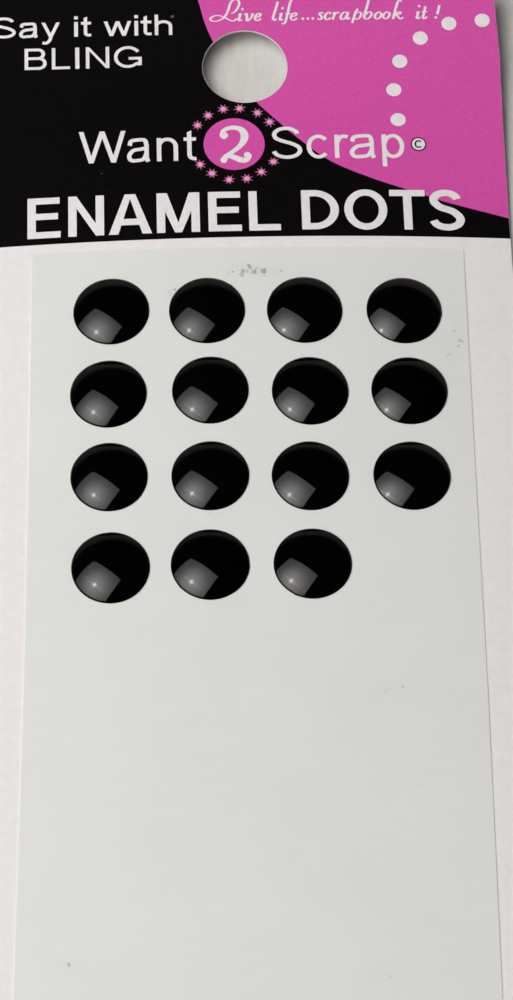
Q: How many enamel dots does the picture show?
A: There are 15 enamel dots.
